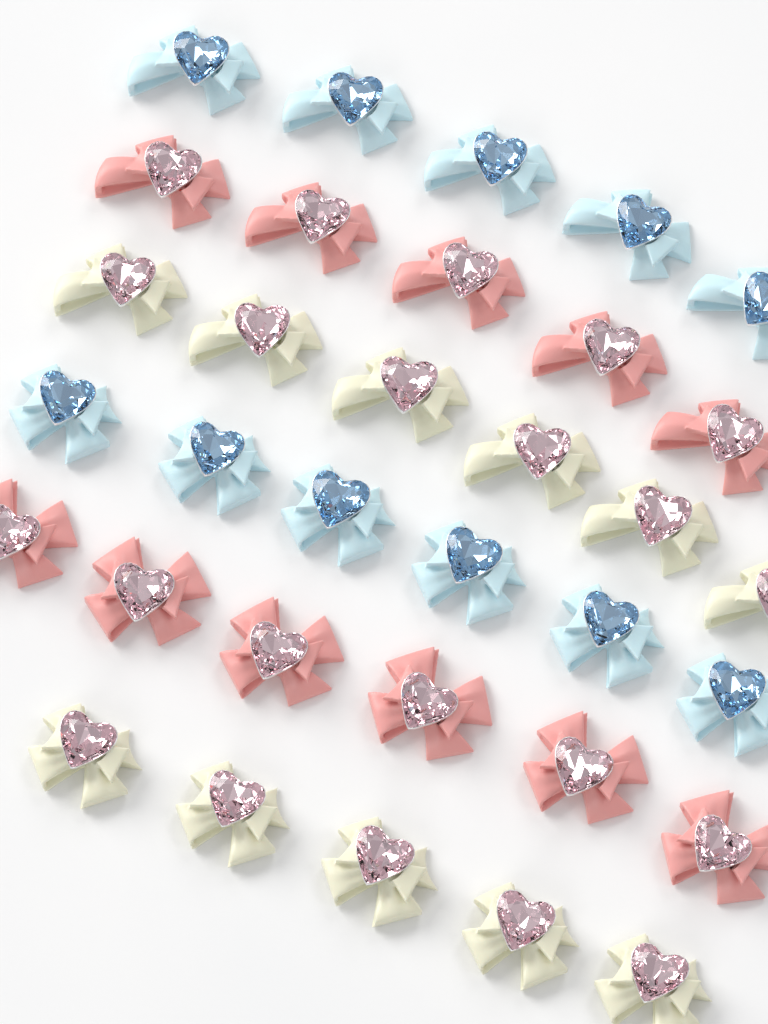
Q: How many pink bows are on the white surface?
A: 11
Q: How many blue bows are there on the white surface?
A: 11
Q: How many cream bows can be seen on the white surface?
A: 11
